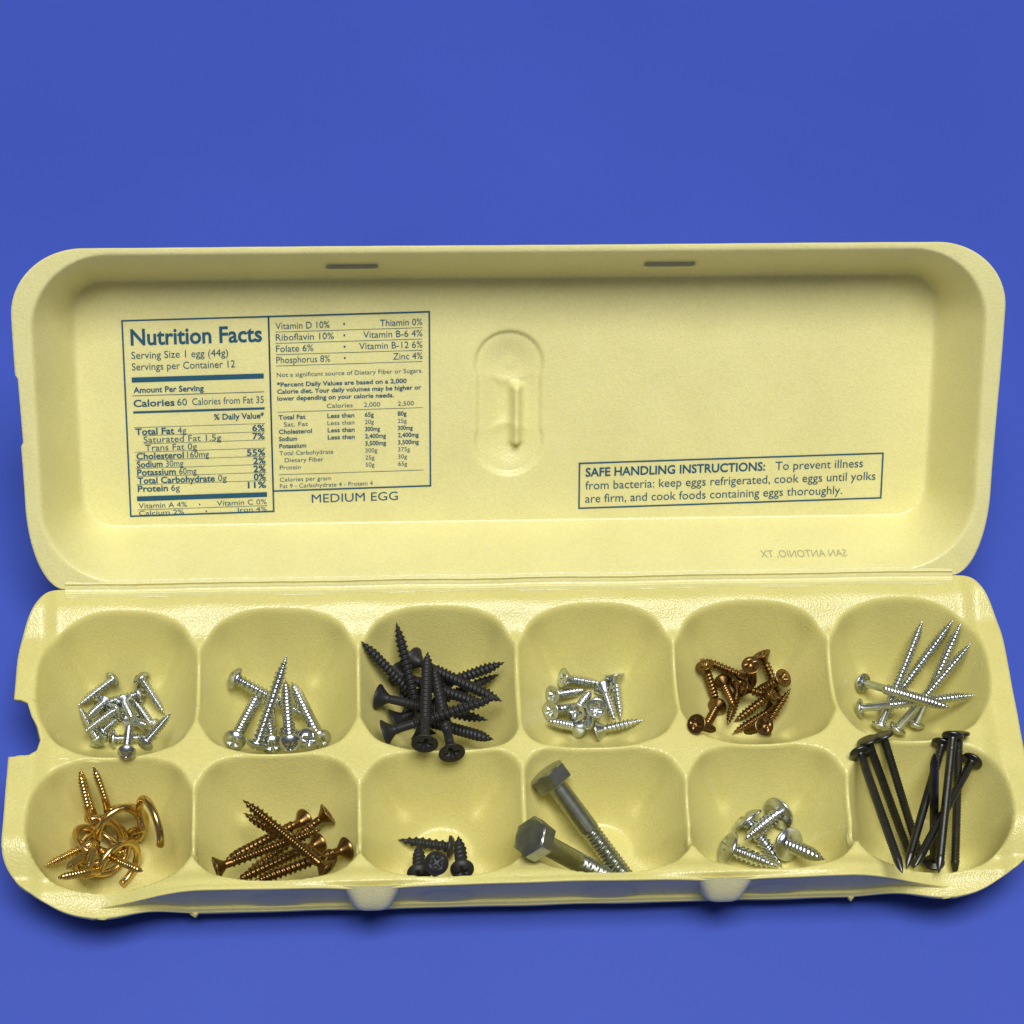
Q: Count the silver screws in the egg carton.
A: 40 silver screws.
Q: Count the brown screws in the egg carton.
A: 21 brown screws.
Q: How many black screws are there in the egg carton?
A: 15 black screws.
